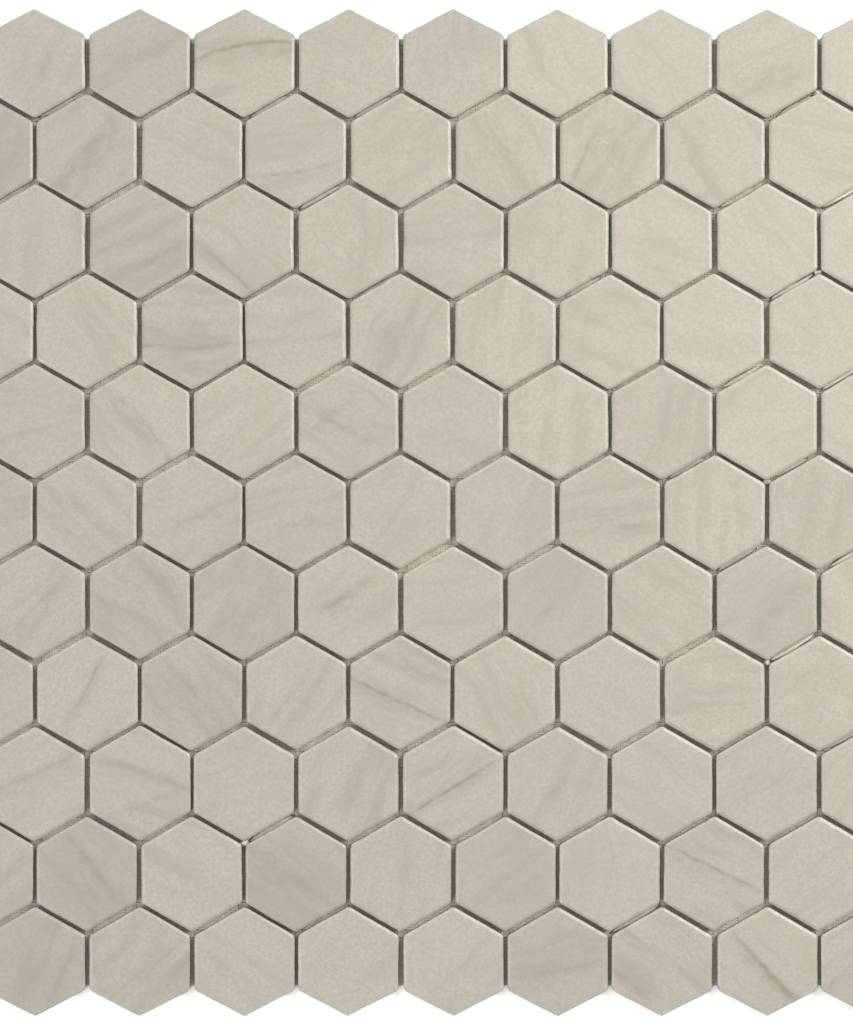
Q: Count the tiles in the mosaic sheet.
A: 99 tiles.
